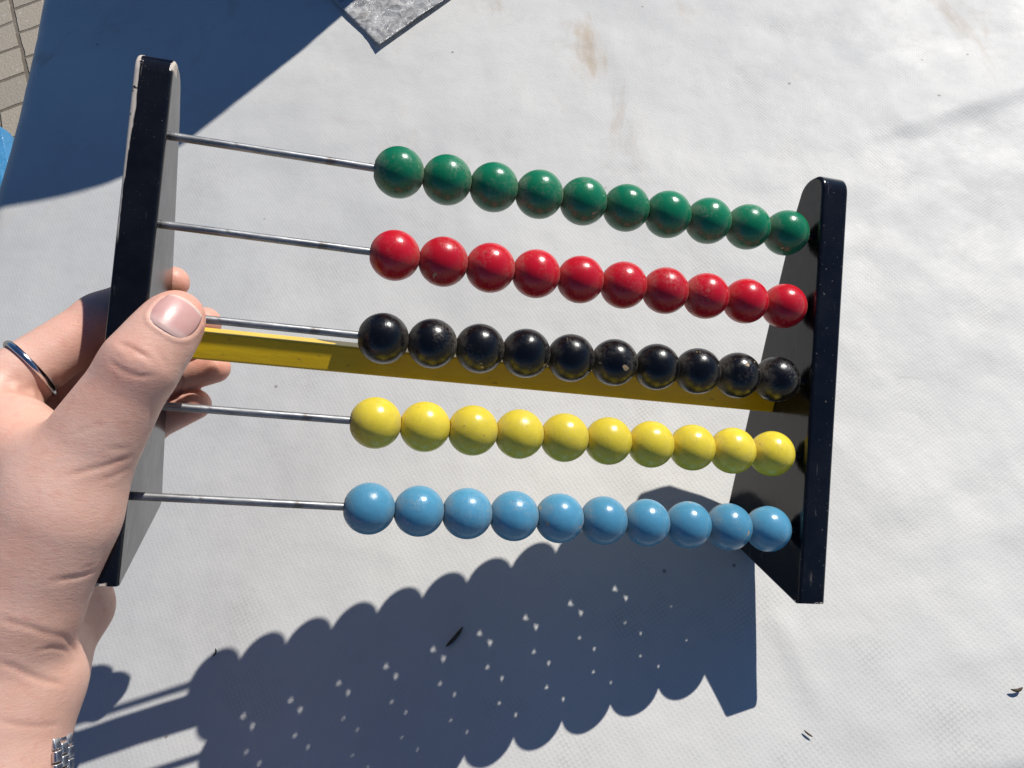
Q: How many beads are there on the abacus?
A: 50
